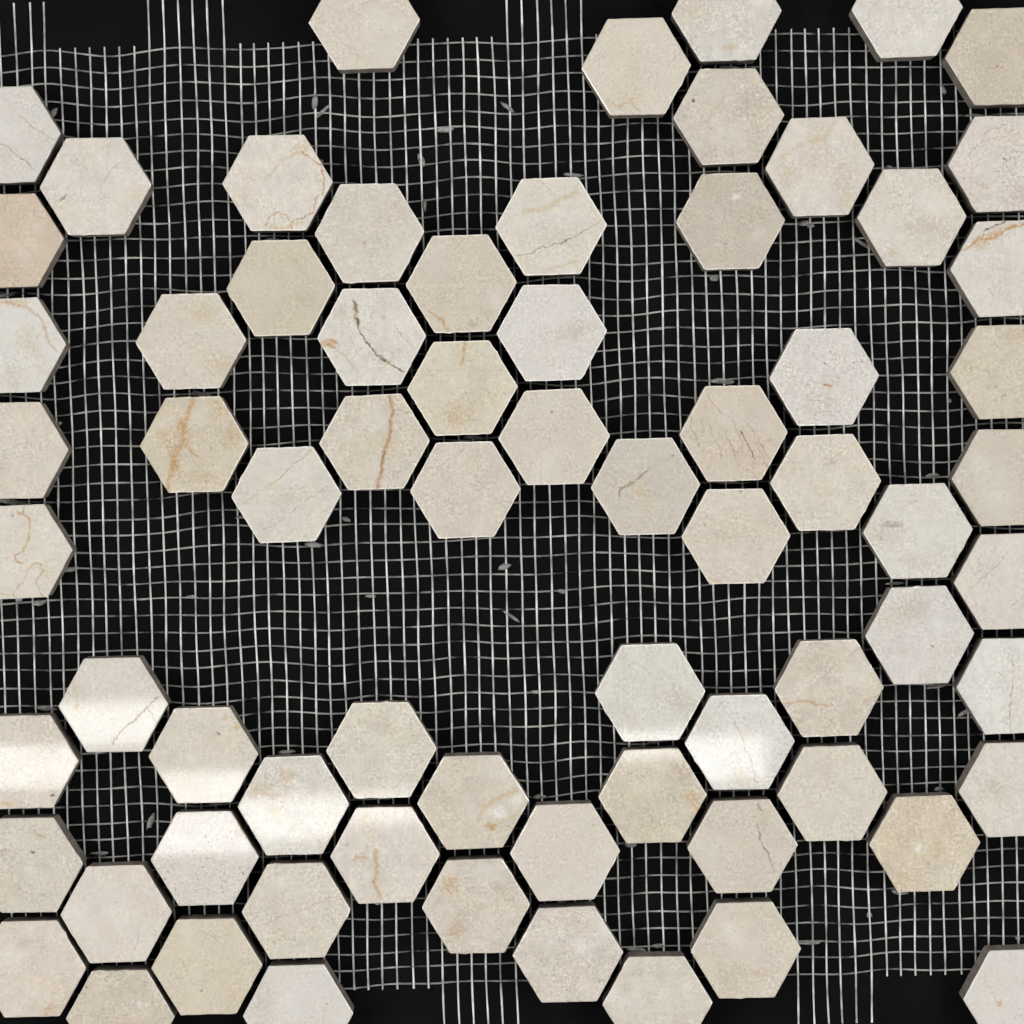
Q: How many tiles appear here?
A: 71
